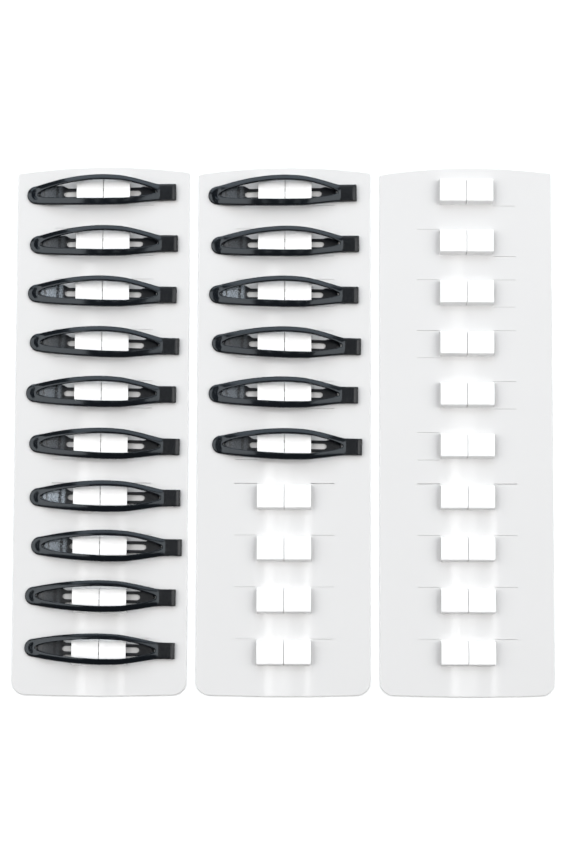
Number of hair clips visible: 16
